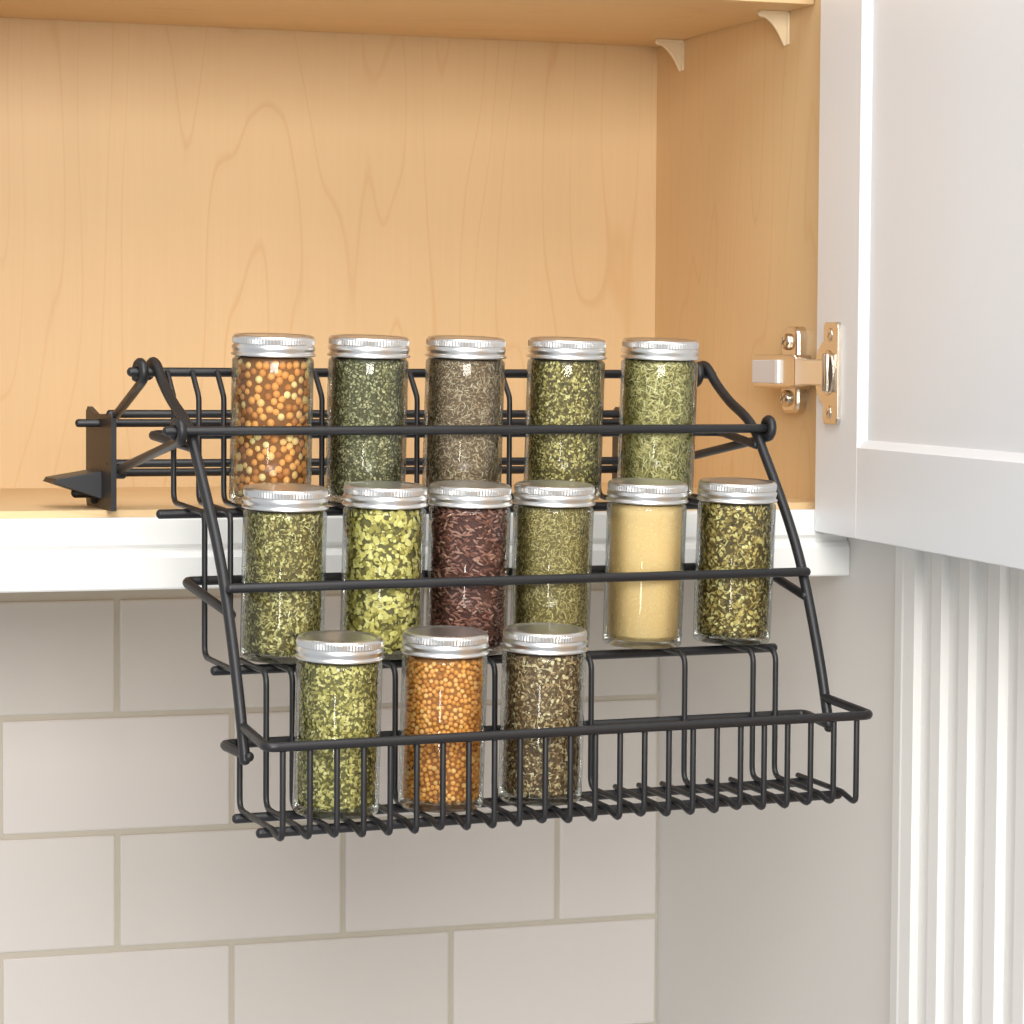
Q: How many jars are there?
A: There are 14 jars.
